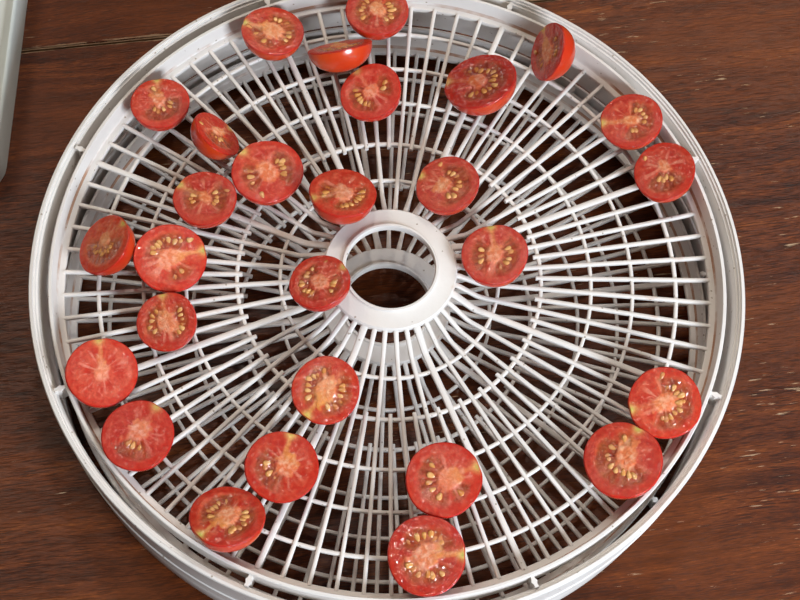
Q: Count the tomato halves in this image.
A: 28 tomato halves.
